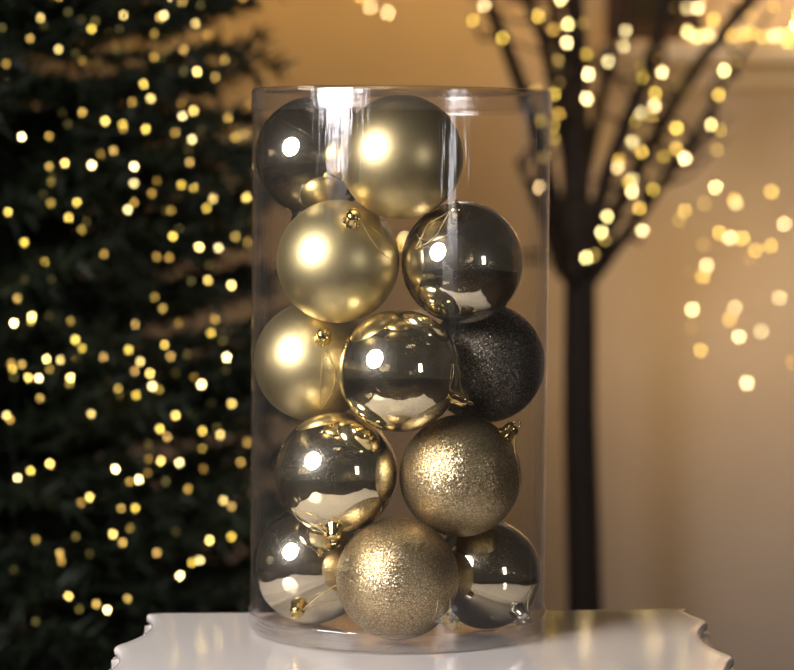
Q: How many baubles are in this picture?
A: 12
